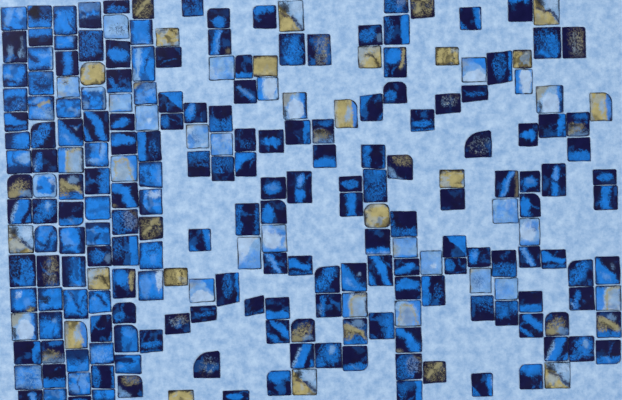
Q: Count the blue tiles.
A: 40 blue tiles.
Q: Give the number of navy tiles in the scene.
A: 149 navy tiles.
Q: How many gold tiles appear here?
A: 19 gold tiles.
